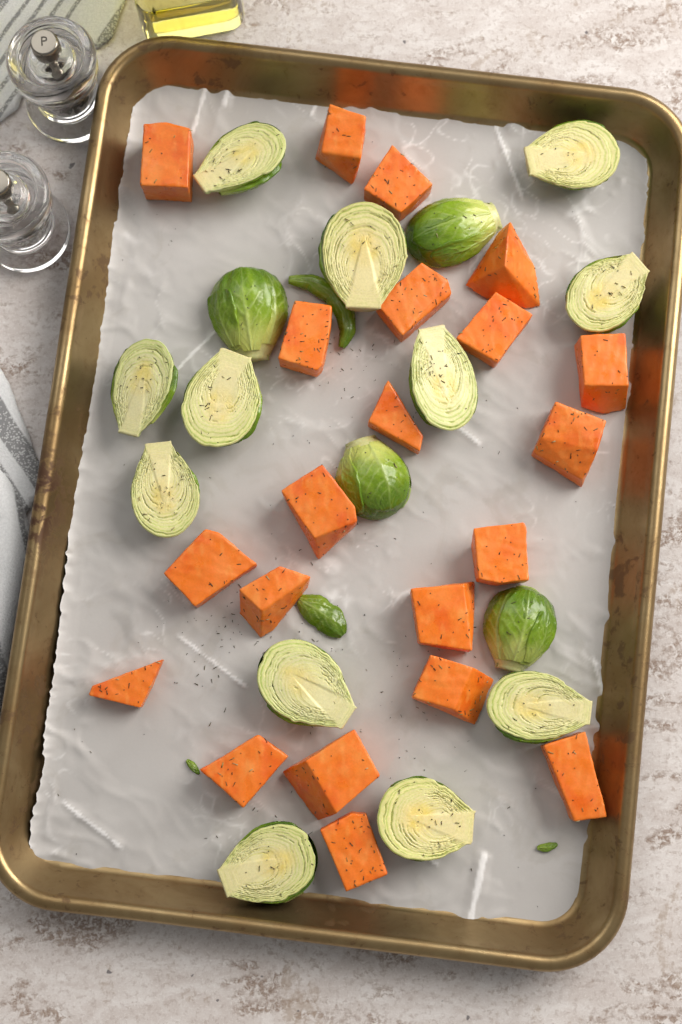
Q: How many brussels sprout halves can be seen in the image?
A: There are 16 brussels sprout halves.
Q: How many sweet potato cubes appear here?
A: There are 21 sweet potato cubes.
